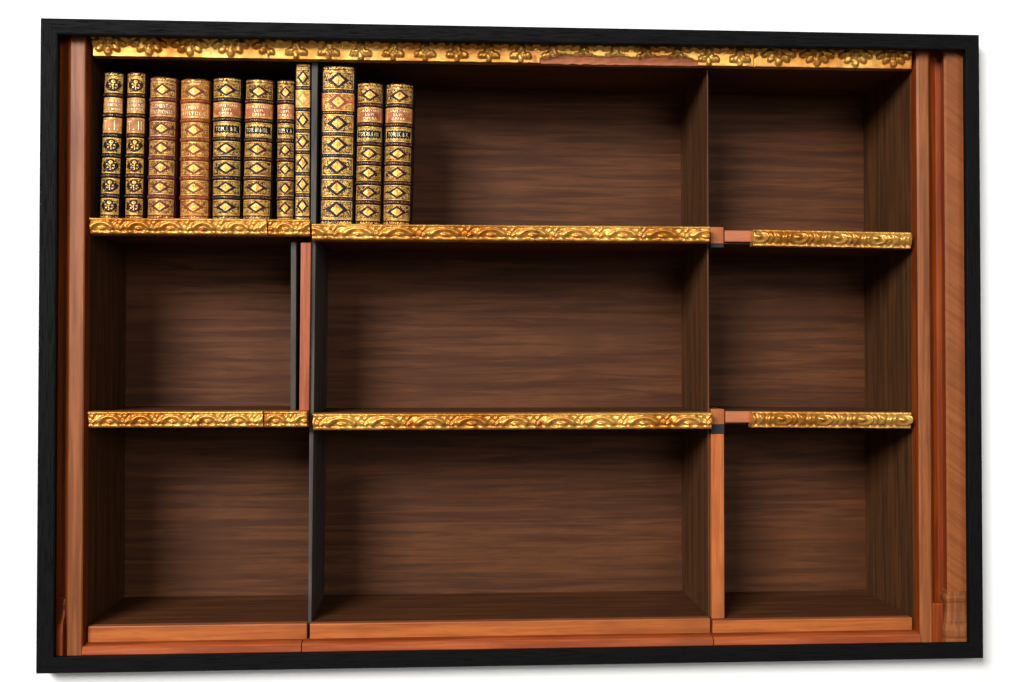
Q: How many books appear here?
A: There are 11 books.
